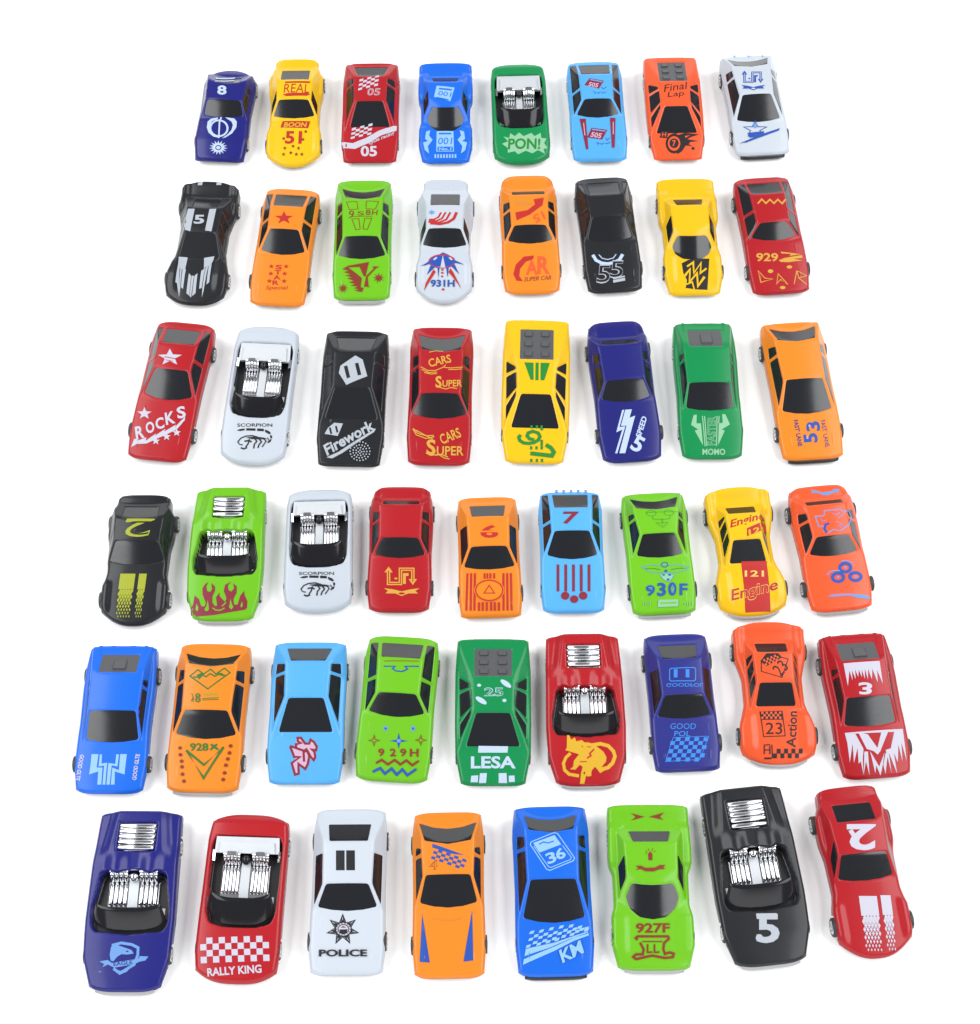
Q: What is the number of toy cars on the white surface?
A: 50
